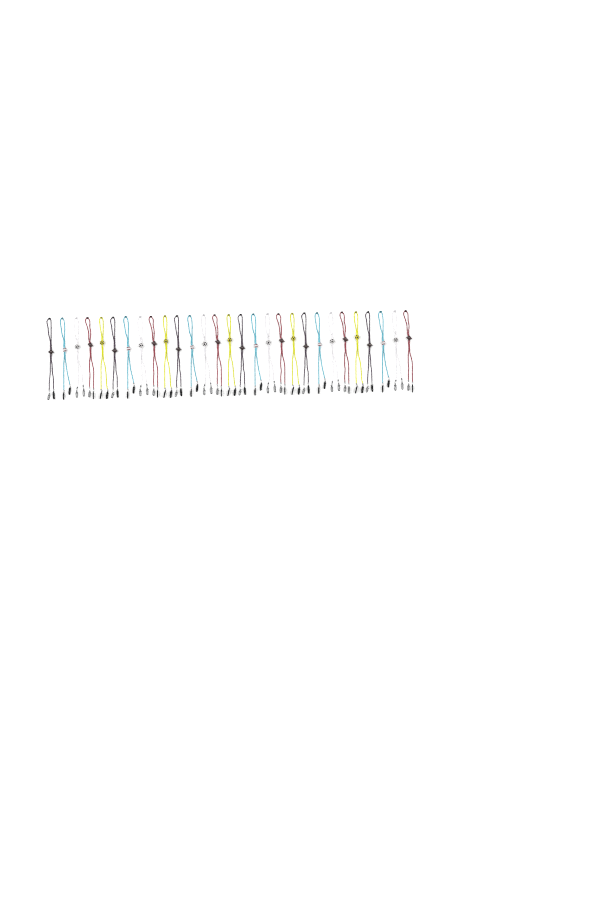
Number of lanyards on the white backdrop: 29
